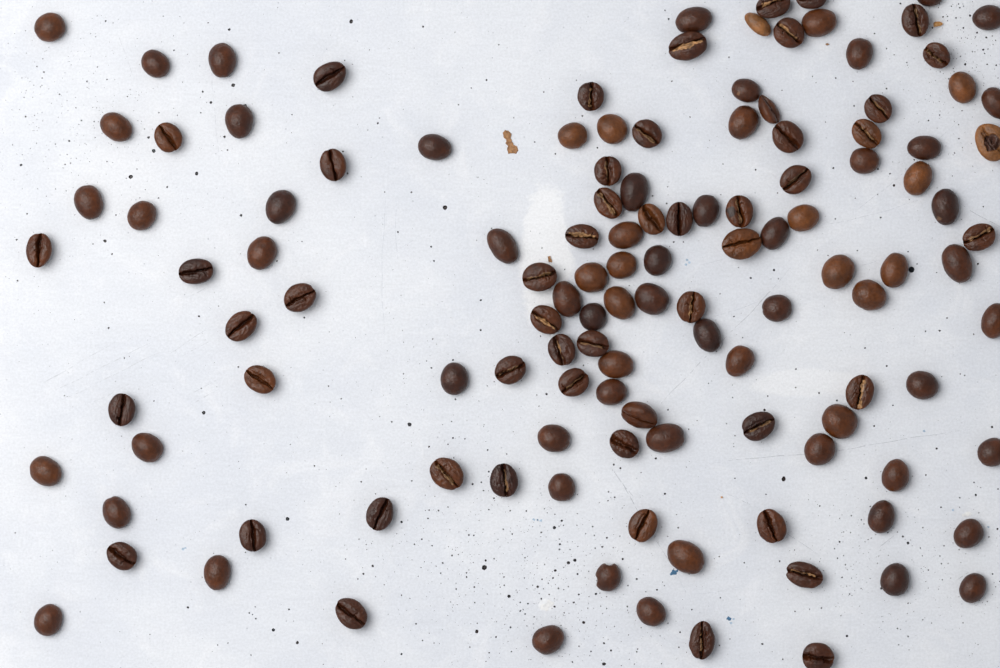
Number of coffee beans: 124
